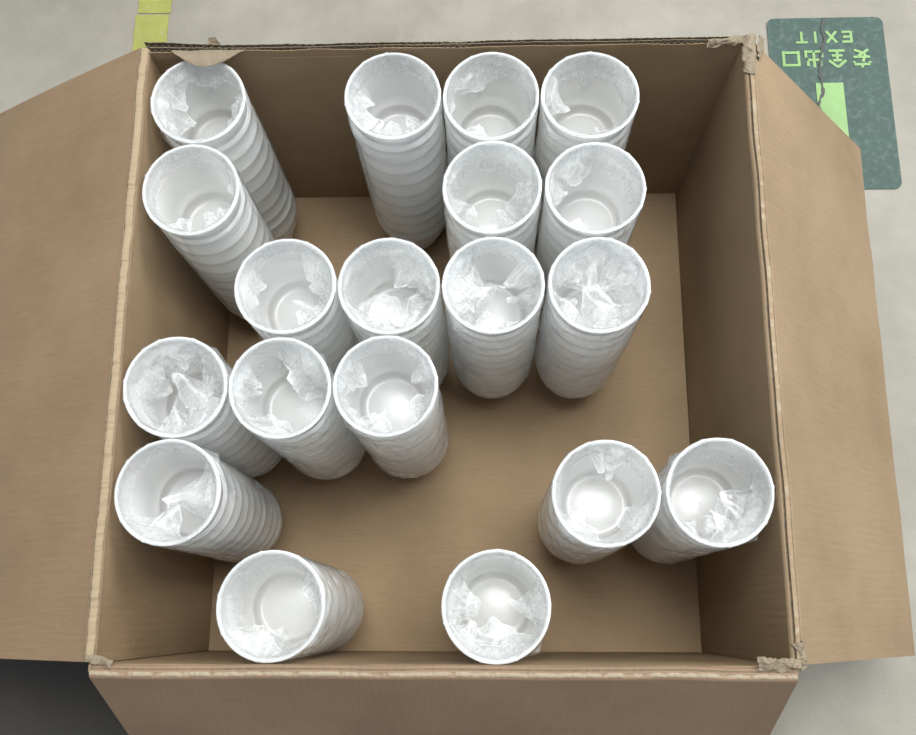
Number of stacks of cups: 19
